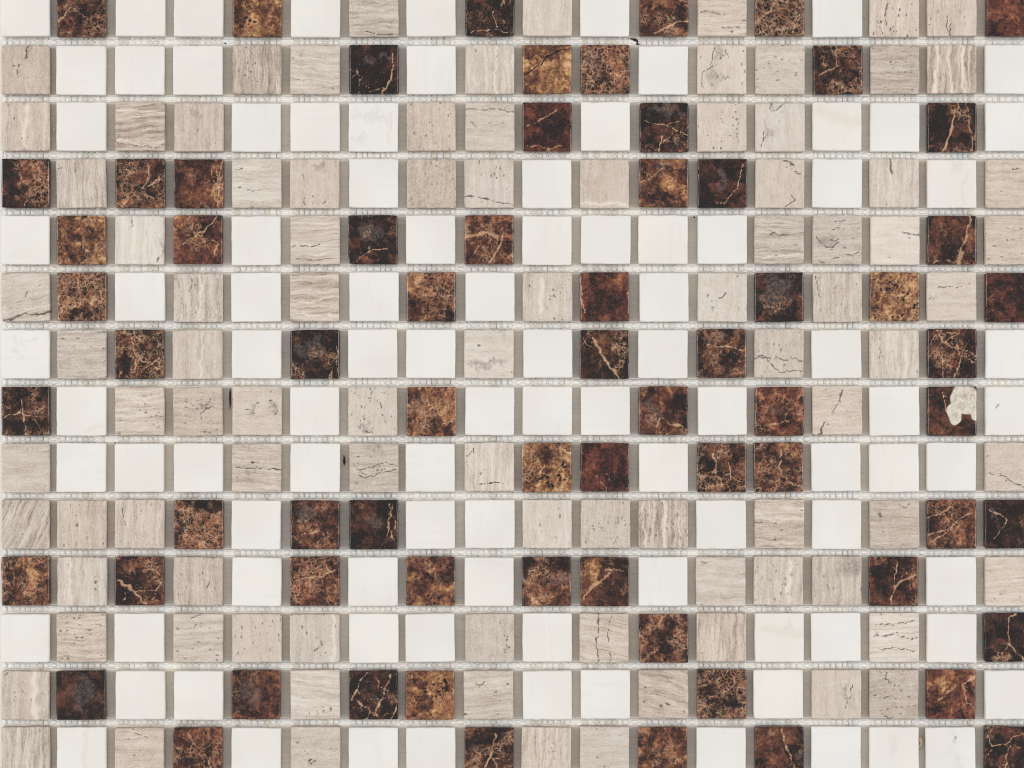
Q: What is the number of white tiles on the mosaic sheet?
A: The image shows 94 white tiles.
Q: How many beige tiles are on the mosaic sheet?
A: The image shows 90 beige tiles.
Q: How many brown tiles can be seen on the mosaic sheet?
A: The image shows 68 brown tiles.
